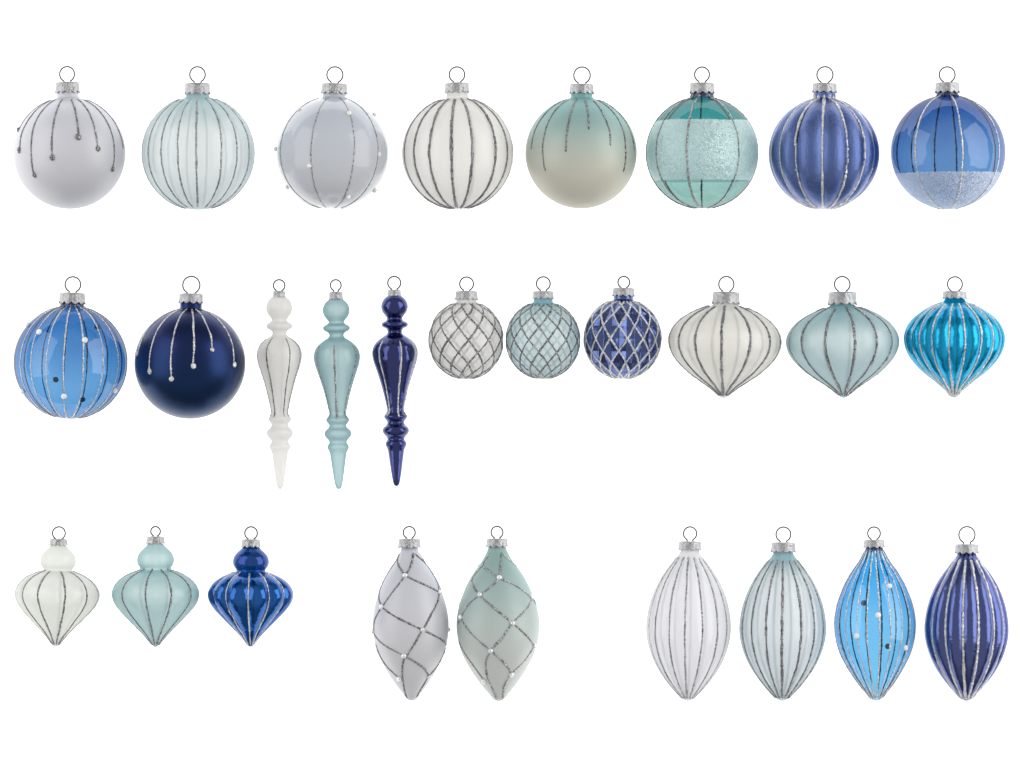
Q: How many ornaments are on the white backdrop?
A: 28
